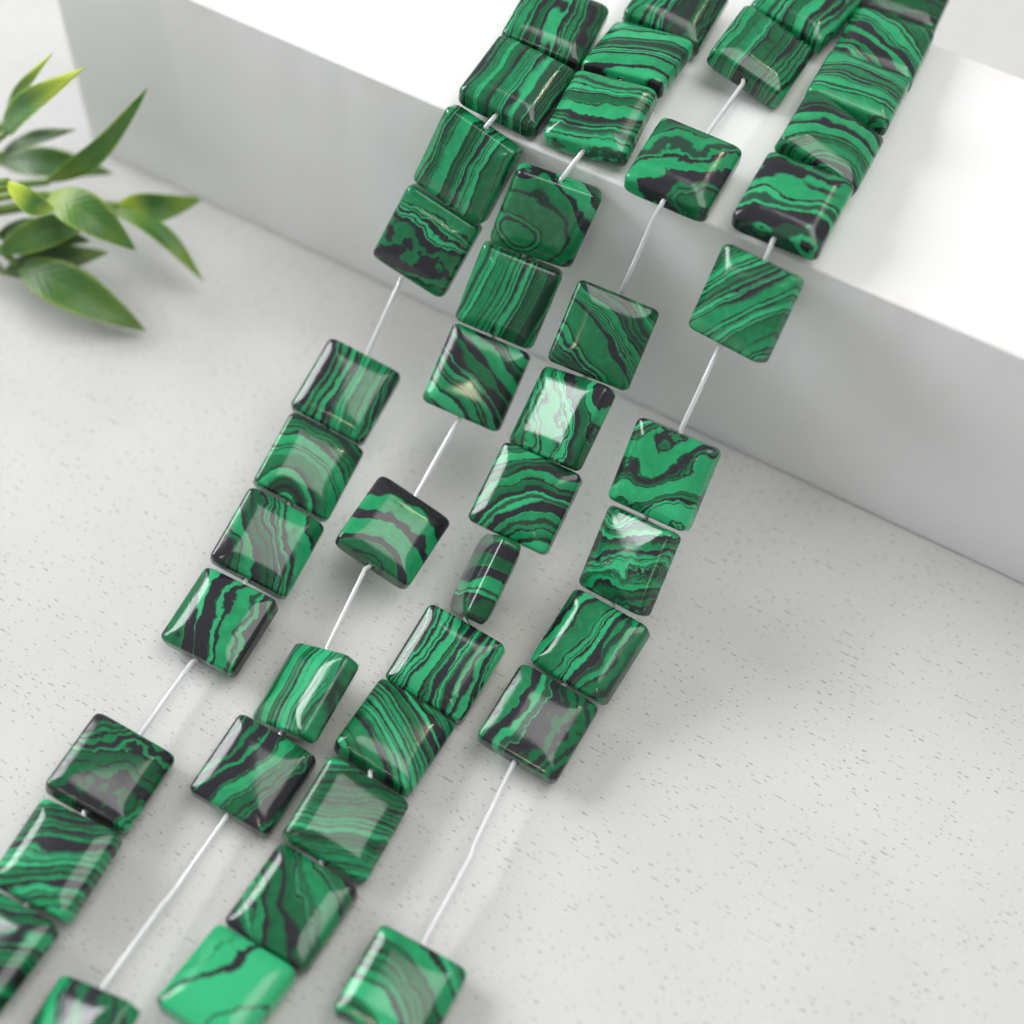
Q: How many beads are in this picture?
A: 44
